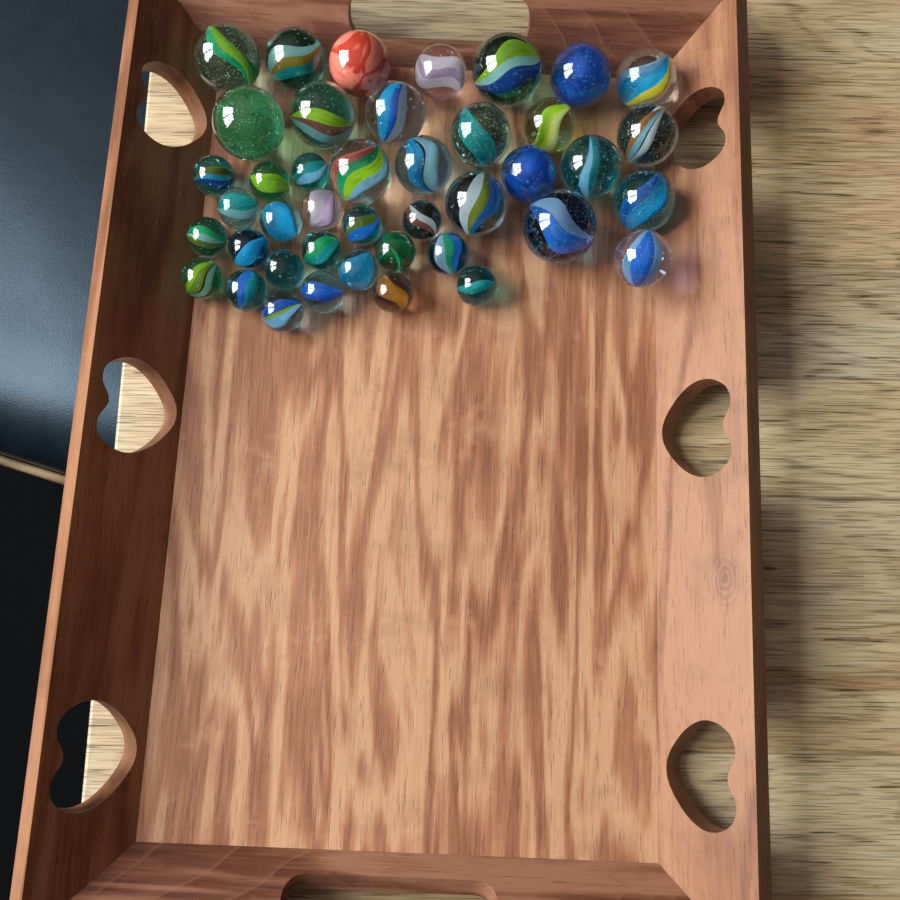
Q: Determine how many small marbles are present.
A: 21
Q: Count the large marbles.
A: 21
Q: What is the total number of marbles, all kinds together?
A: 42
